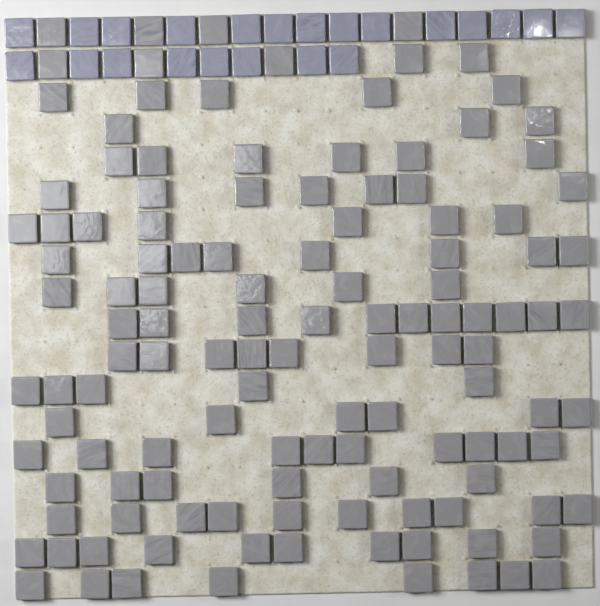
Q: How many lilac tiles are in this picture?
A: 22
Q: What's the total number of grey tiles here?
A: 125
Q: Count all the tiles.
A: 147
